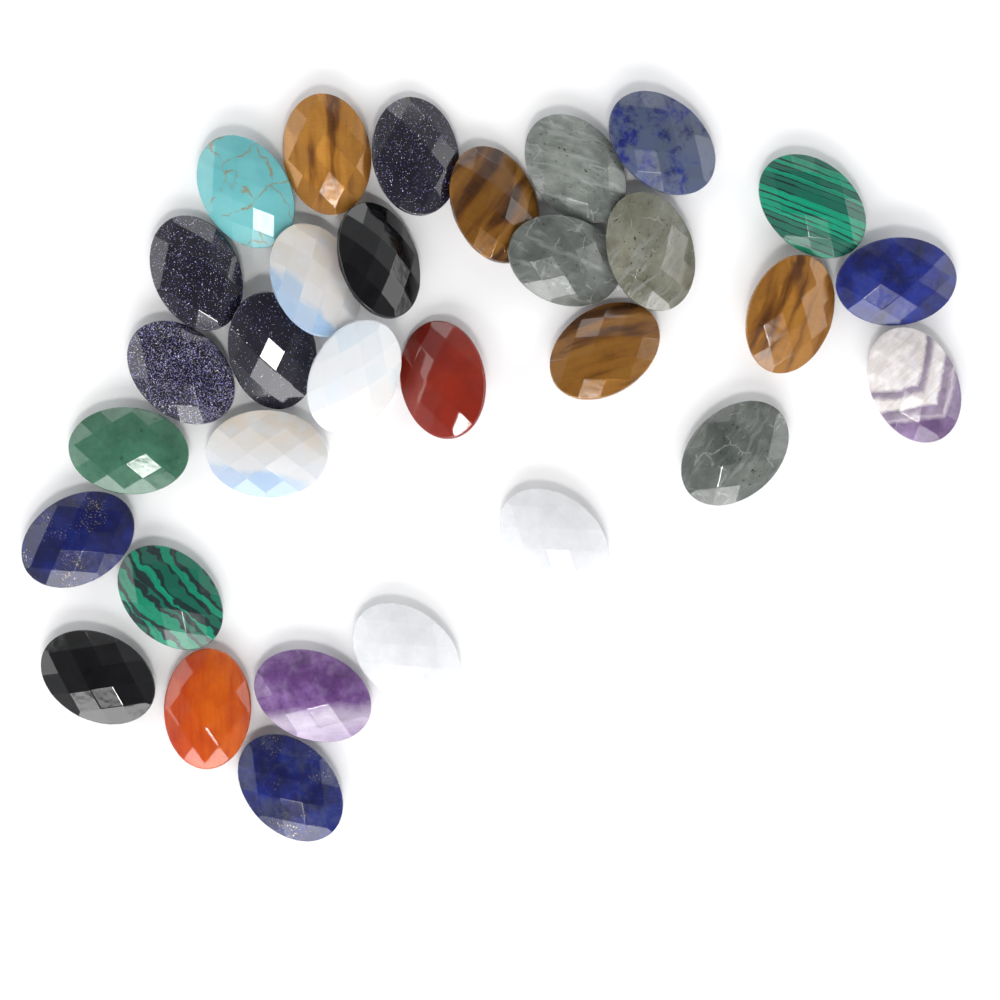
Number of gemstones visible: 31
